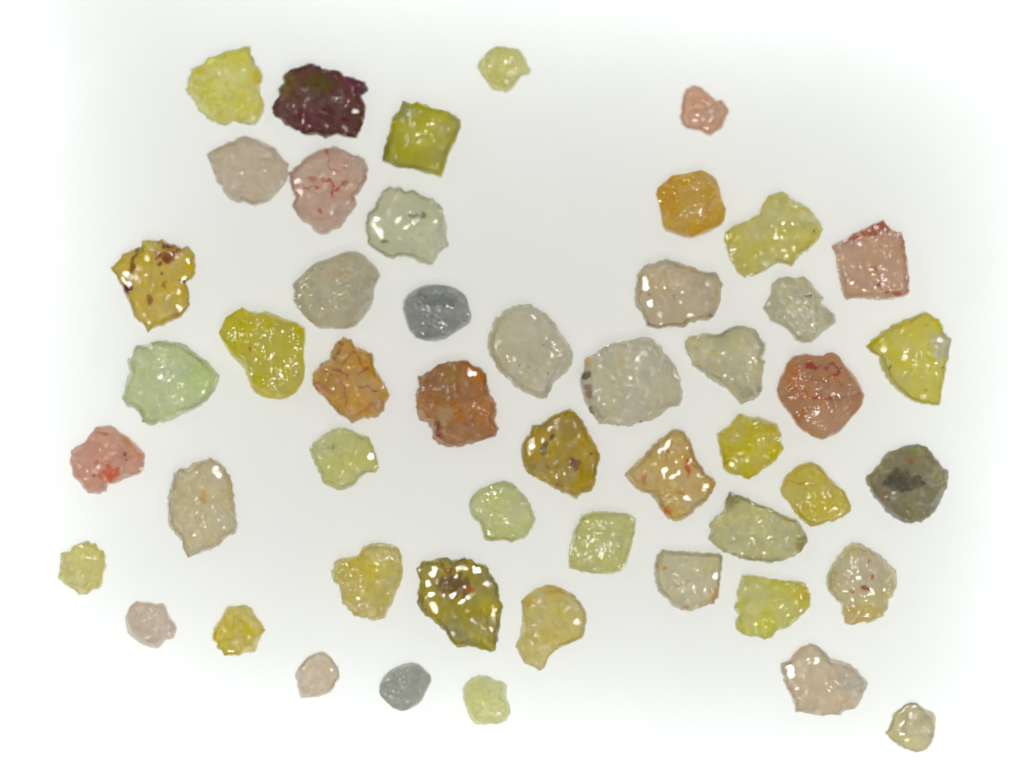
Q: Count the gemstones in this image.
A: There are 50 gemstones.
